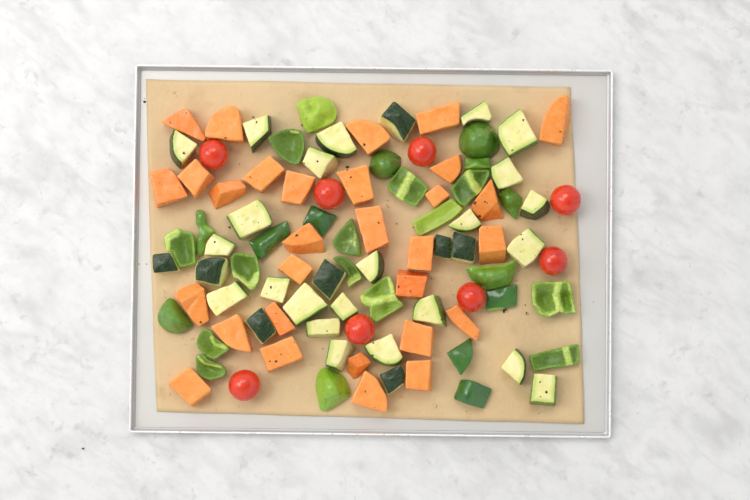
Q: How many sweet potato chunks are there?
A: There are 30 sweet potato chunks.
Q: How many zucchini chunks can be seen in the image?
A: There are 31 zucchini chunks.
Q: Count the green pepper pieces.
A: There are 27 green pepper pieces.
